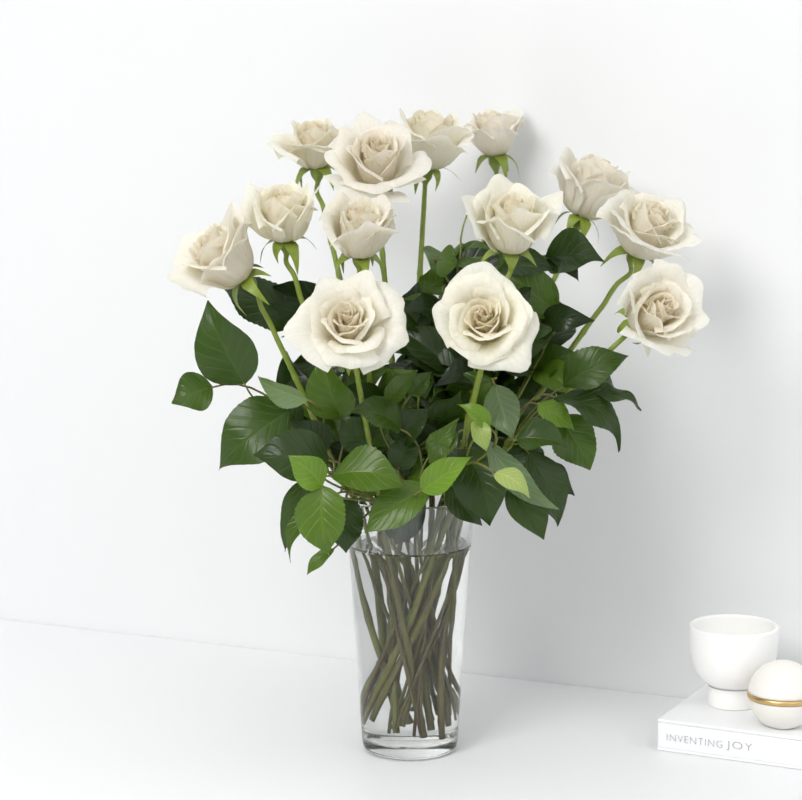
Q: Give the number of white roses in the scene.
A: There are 13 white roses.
